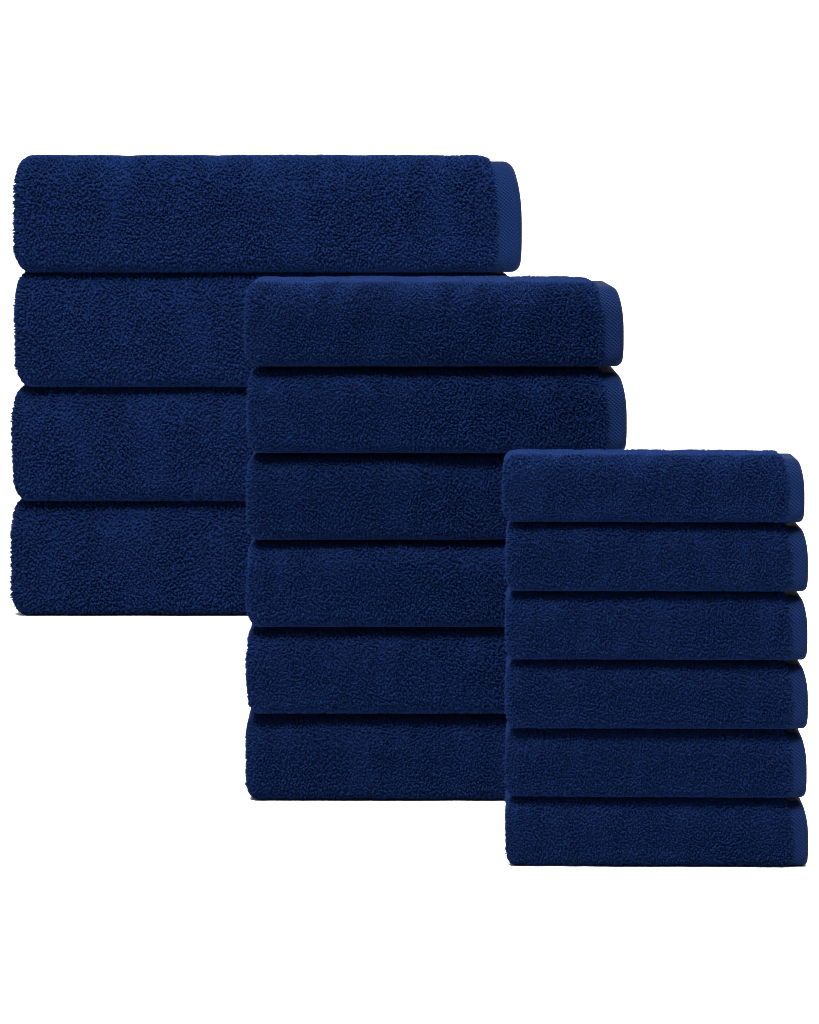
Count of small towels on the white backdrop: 6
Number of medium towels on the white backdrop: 6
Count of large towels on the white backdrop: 4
